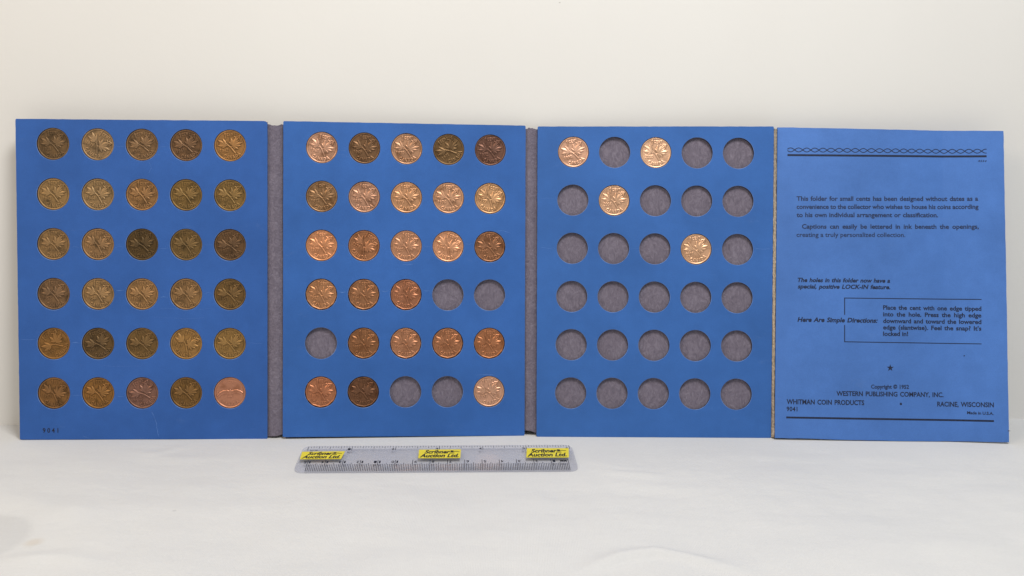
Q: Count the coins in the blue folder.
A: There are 59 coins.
